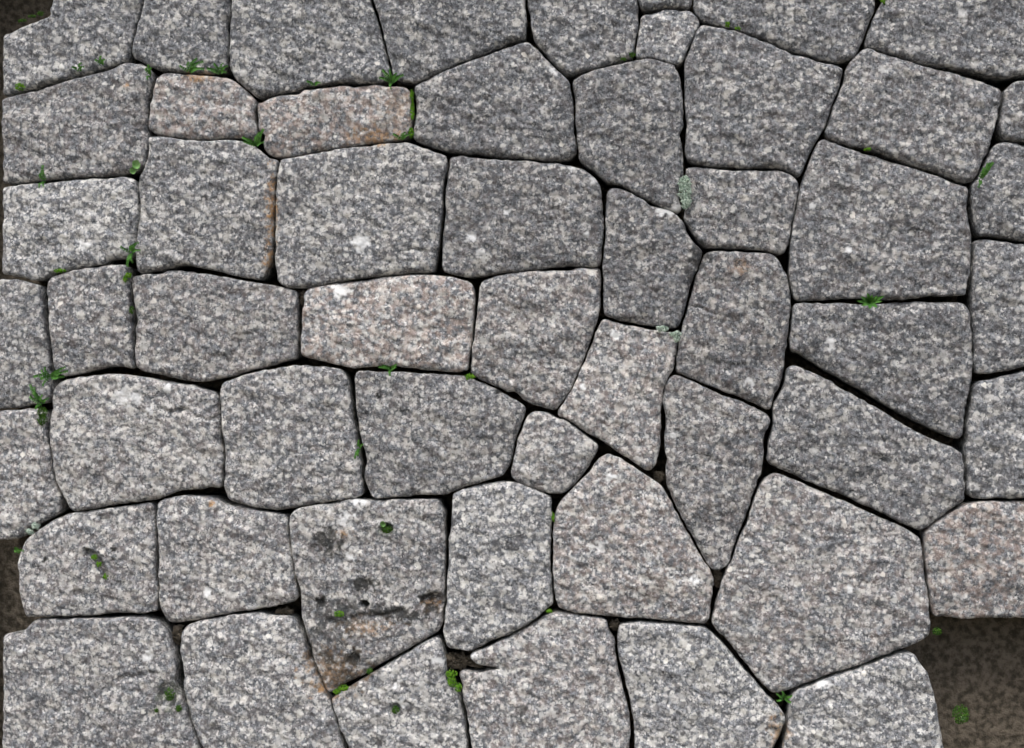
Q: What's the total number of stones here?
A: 55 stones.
